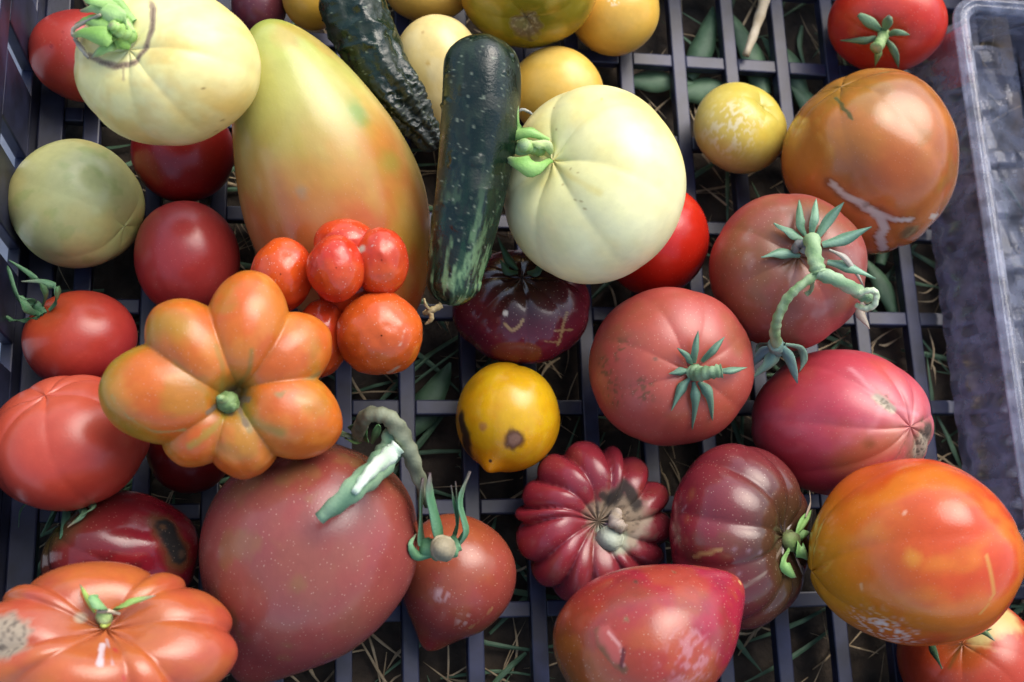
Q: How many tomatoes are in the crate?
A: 37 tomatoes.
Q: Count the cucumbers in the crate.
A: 2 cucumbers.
